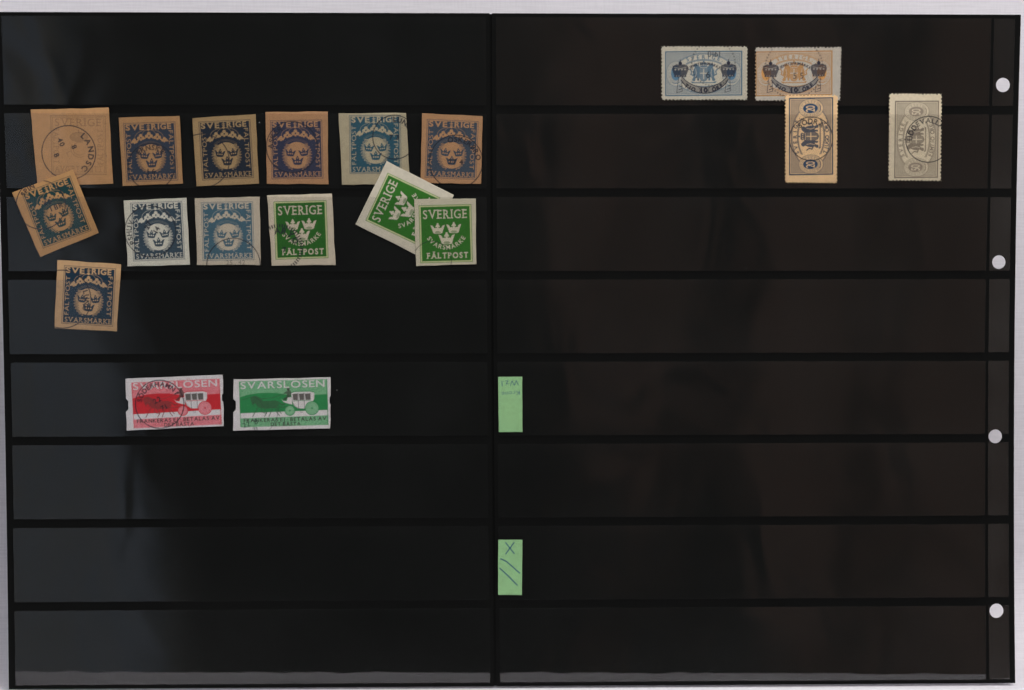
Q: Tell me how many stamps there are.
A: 19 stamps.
